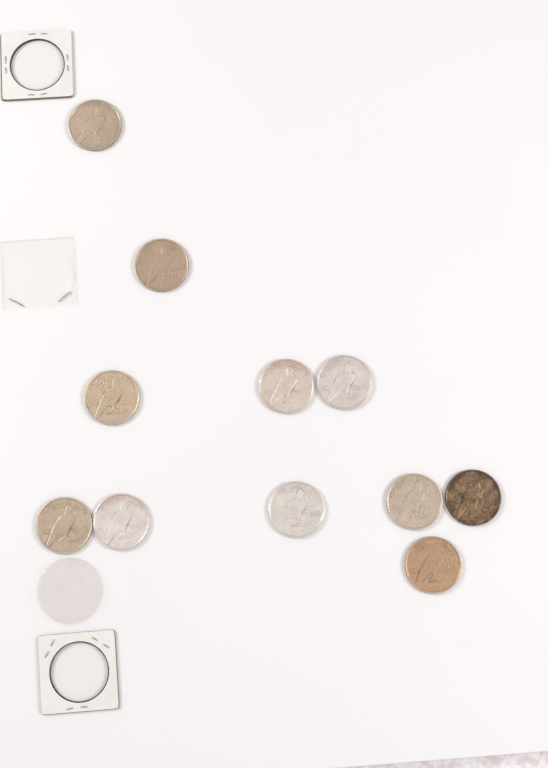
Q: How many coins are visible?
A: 11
